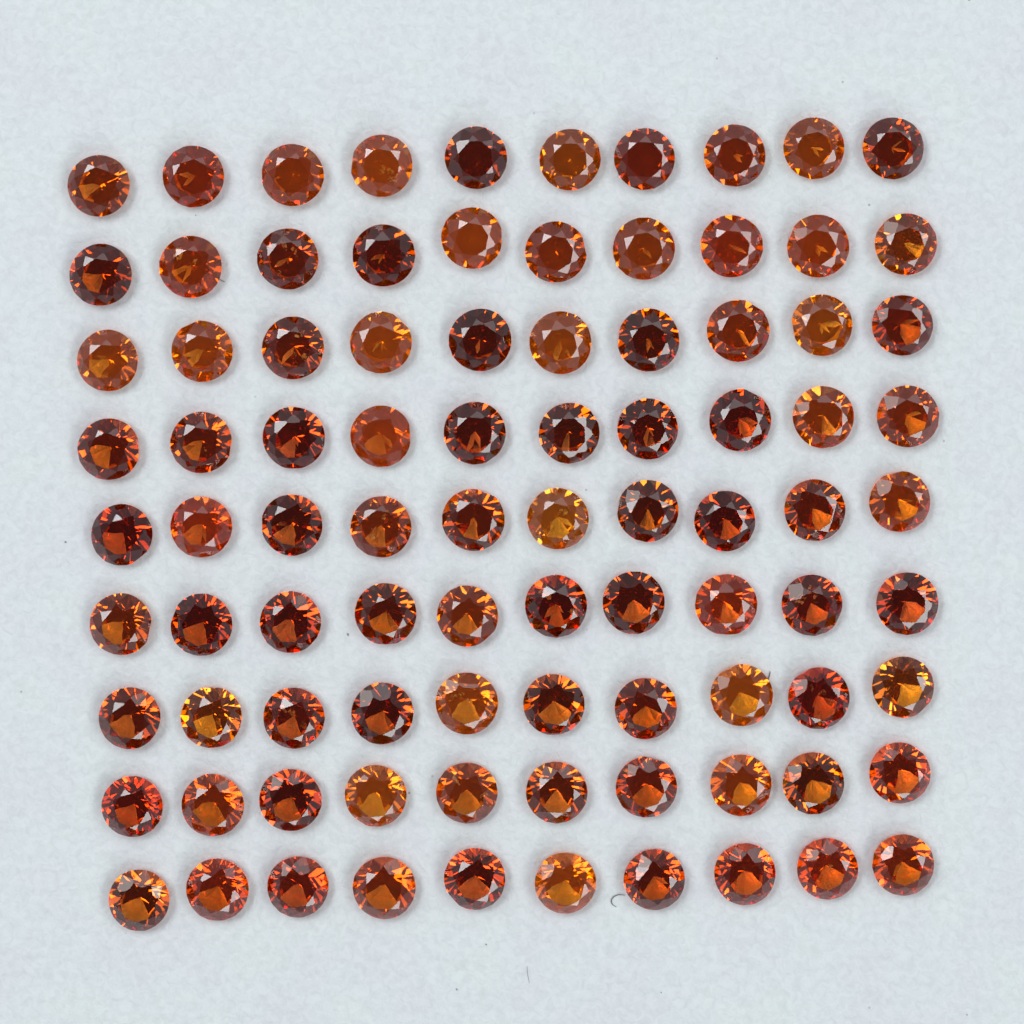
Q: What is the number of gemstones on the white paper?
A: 90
